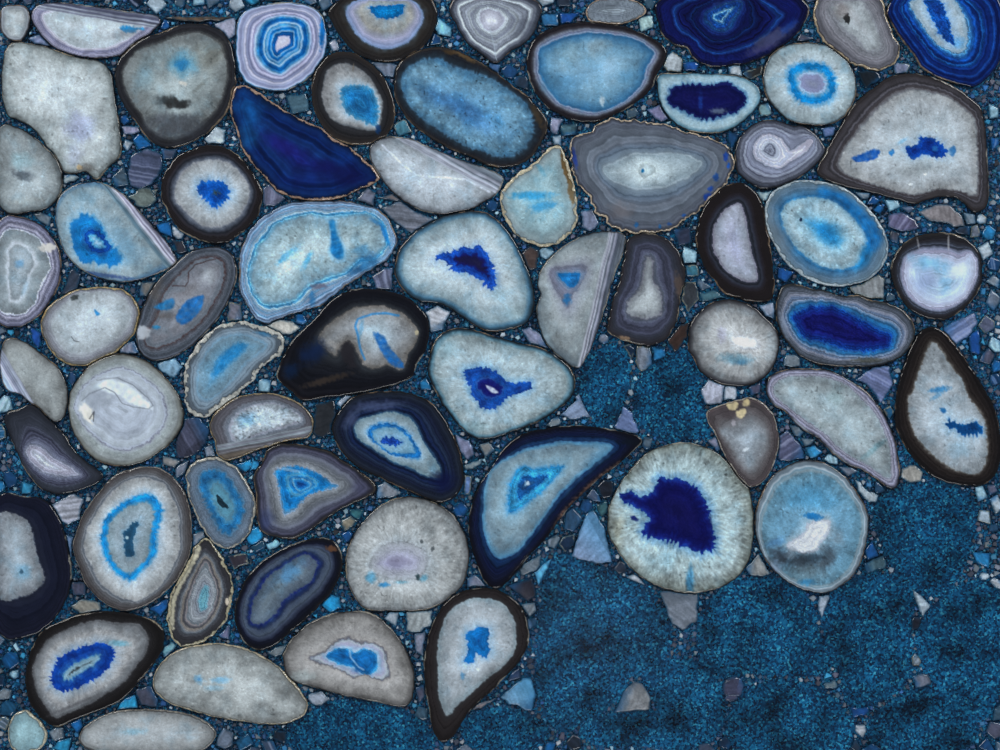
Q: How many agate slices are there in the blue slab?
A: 64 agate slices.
